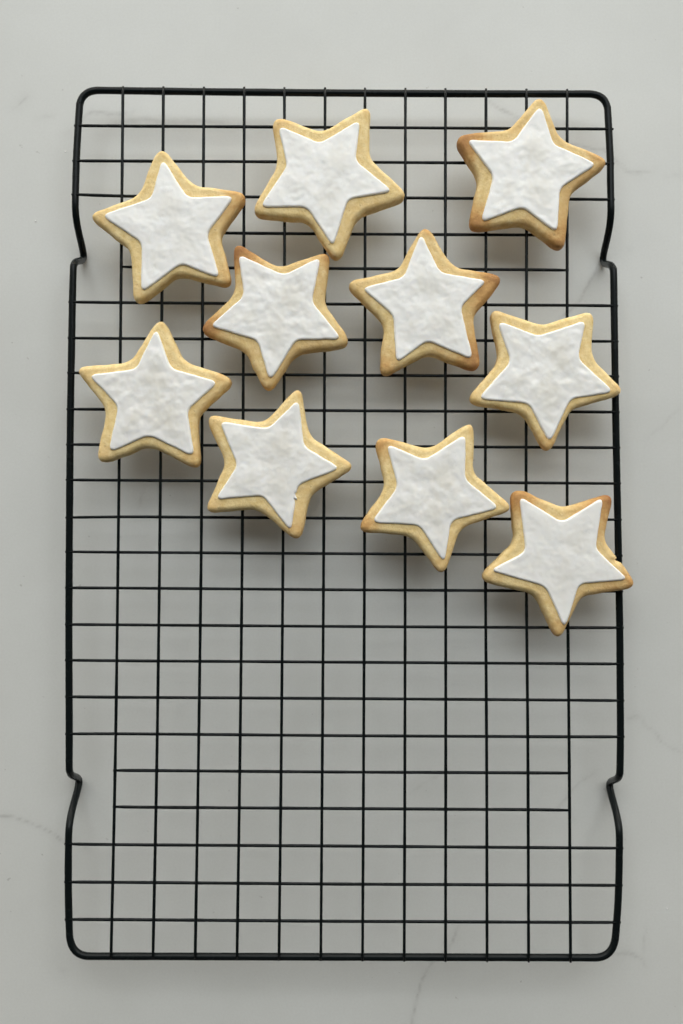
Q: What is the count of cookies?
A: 10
